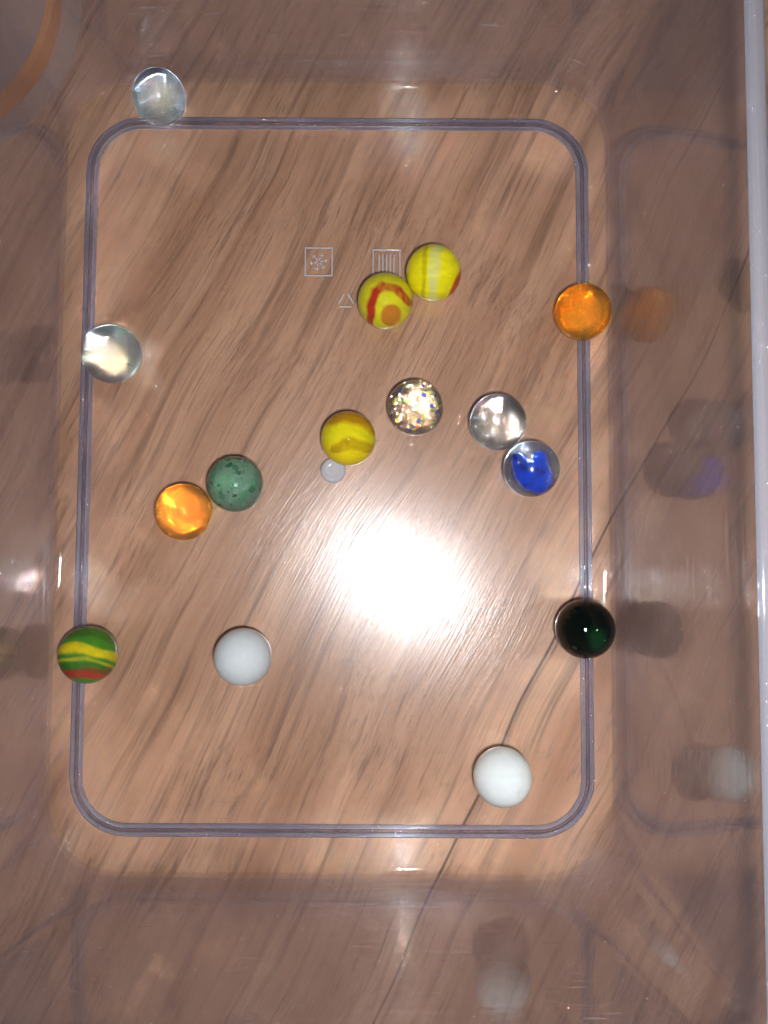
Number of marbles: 15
